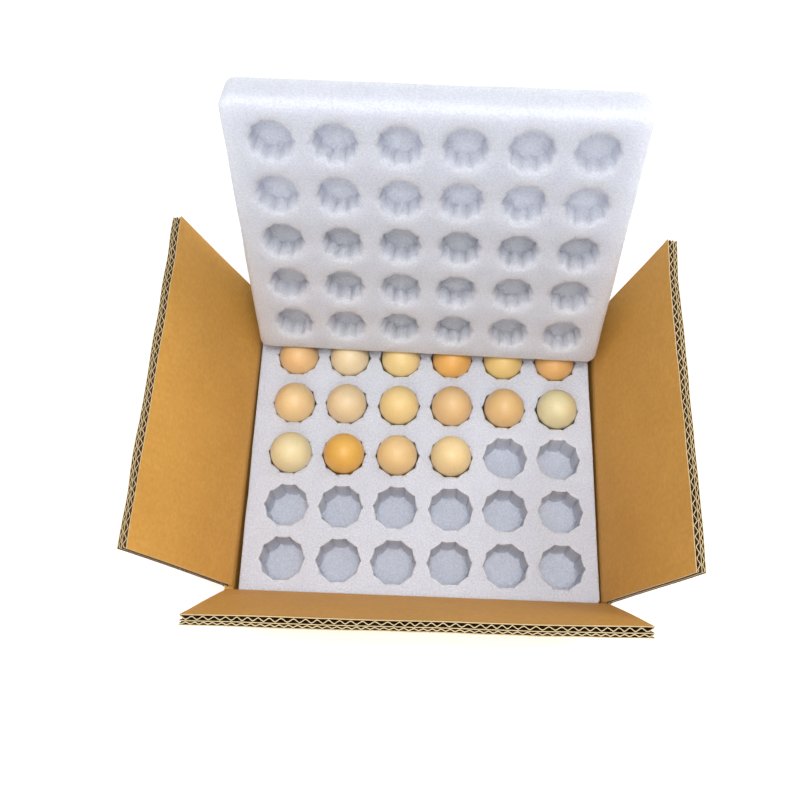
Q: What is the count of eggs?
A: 16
